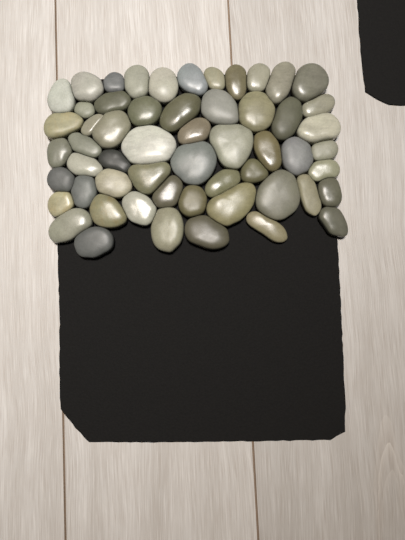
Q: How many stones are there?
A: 56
